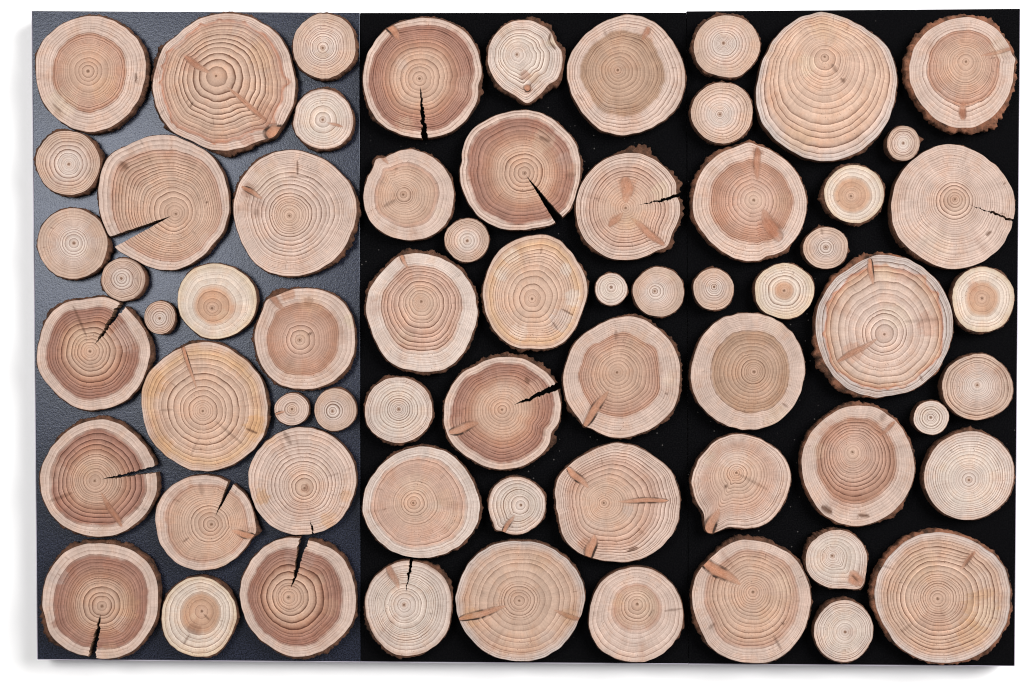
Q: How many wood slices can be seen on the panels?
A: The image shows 65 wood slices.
